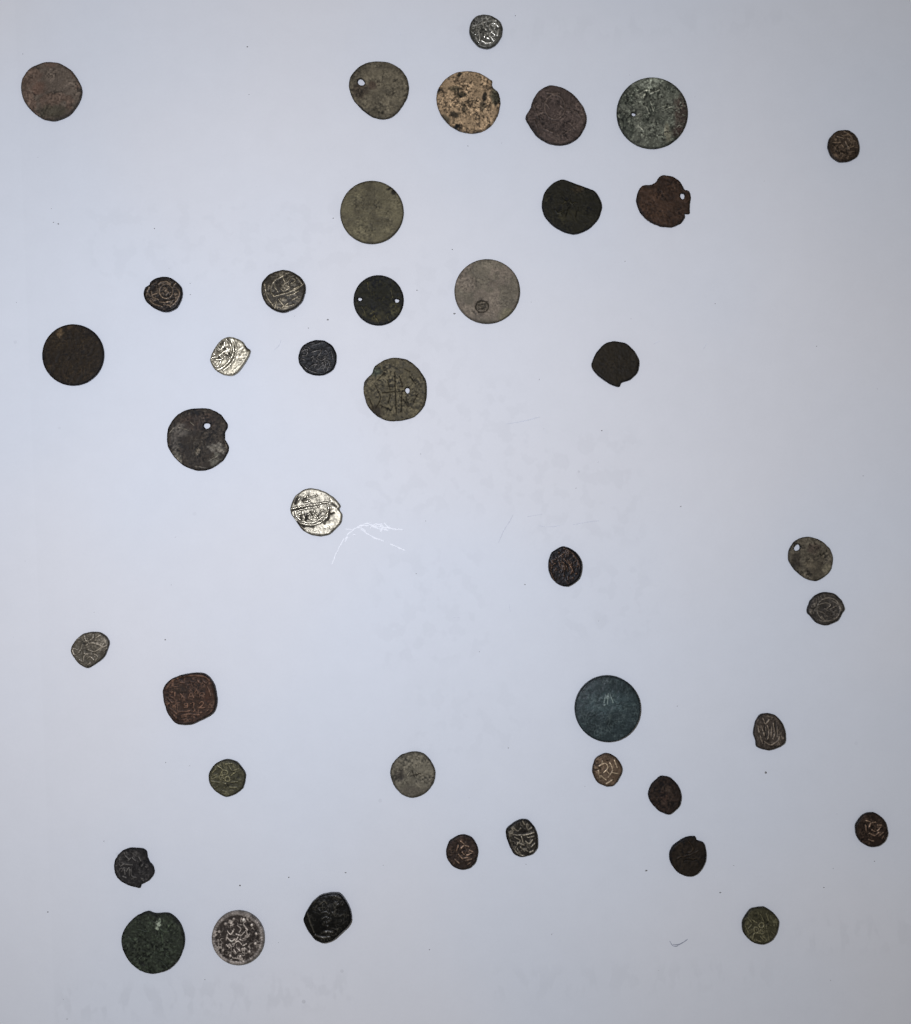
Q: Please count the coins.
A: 41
